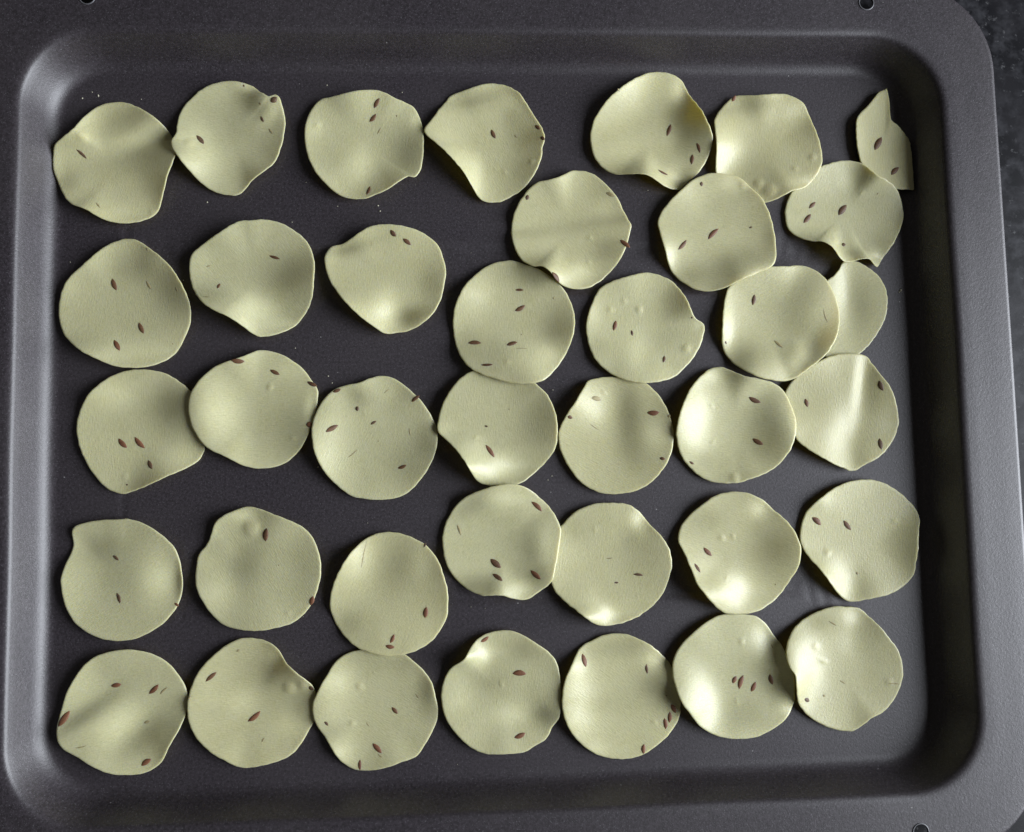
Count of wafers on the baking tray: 38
